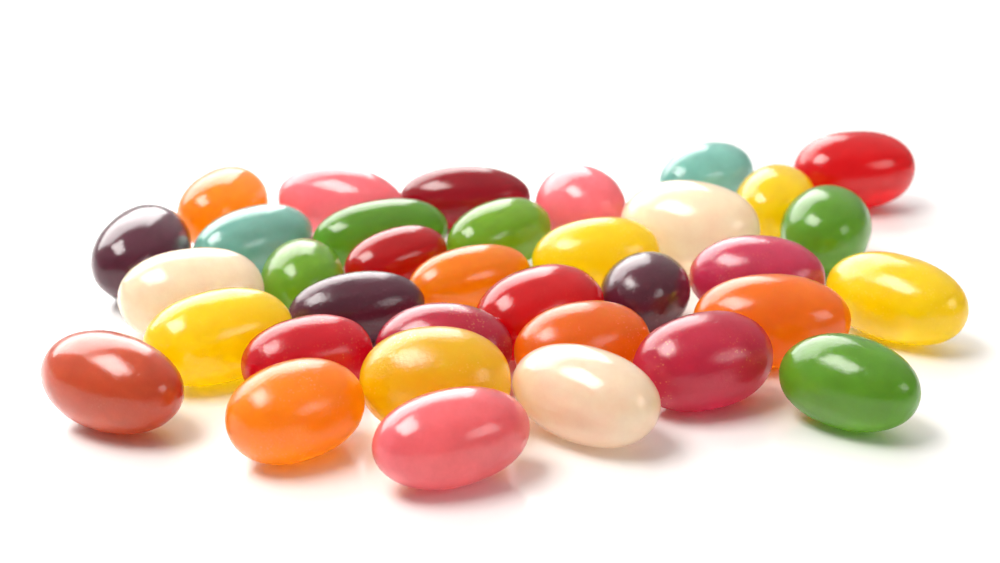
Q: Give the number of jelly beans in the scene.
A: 35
